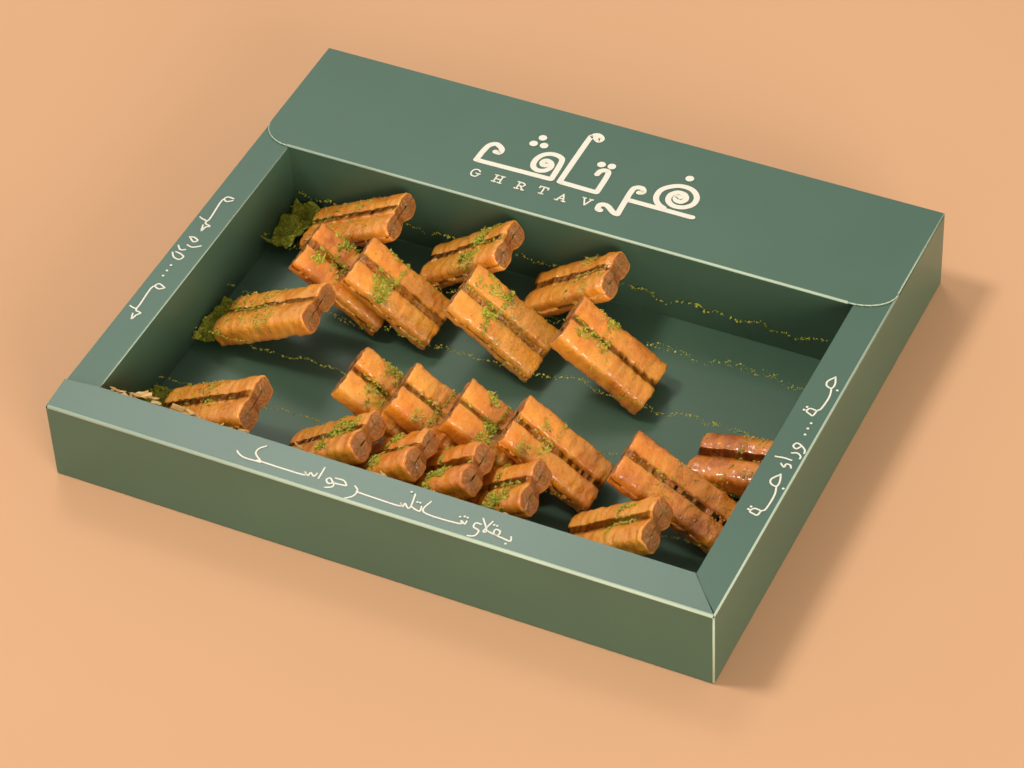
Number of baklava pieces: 20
